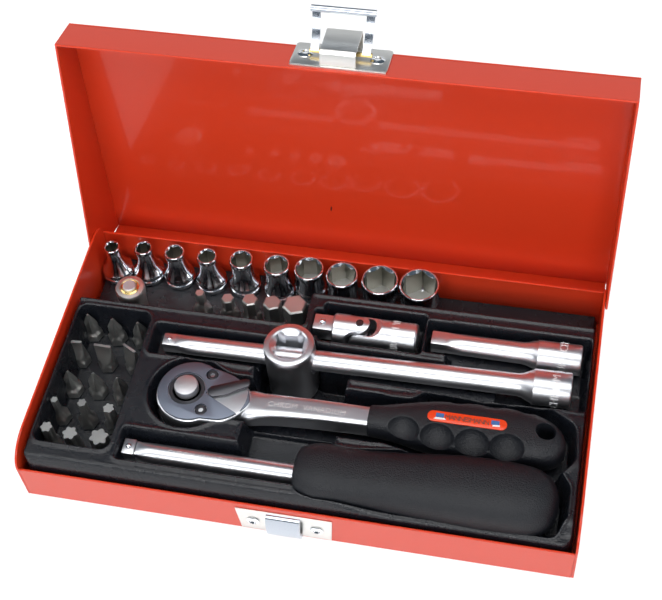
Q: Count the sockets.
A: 10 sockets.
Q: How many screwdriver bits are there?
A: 20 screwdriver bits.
